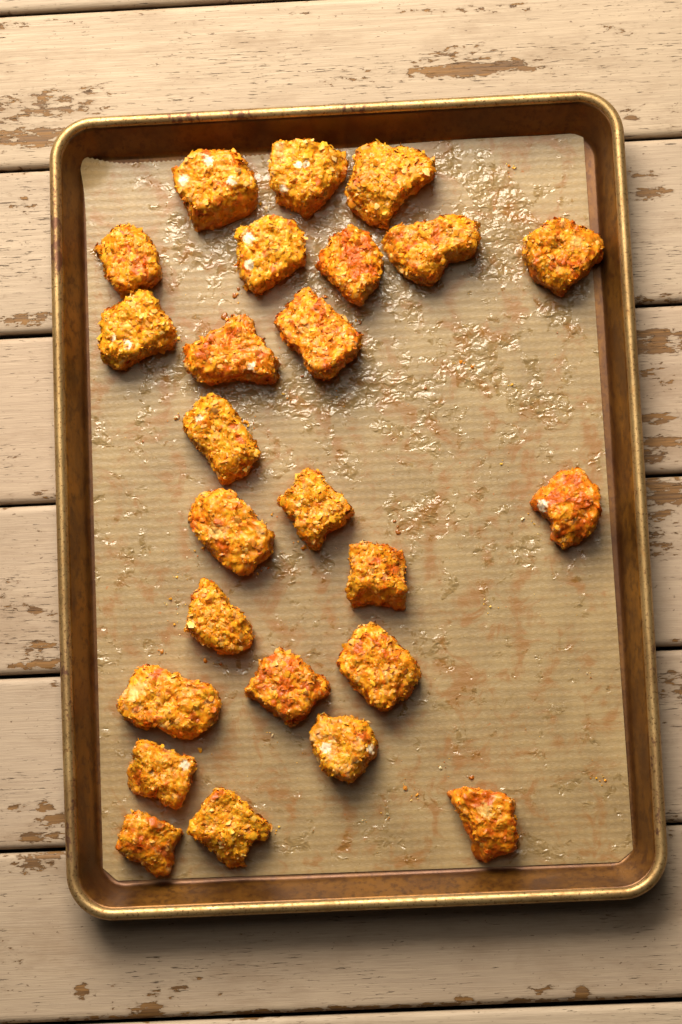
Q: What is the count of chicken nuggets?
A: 25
